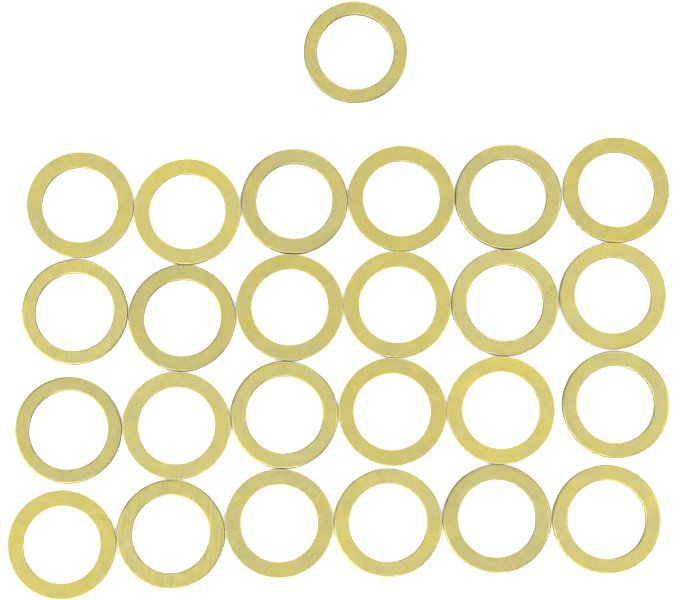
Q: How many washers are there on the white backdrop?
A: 25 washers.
